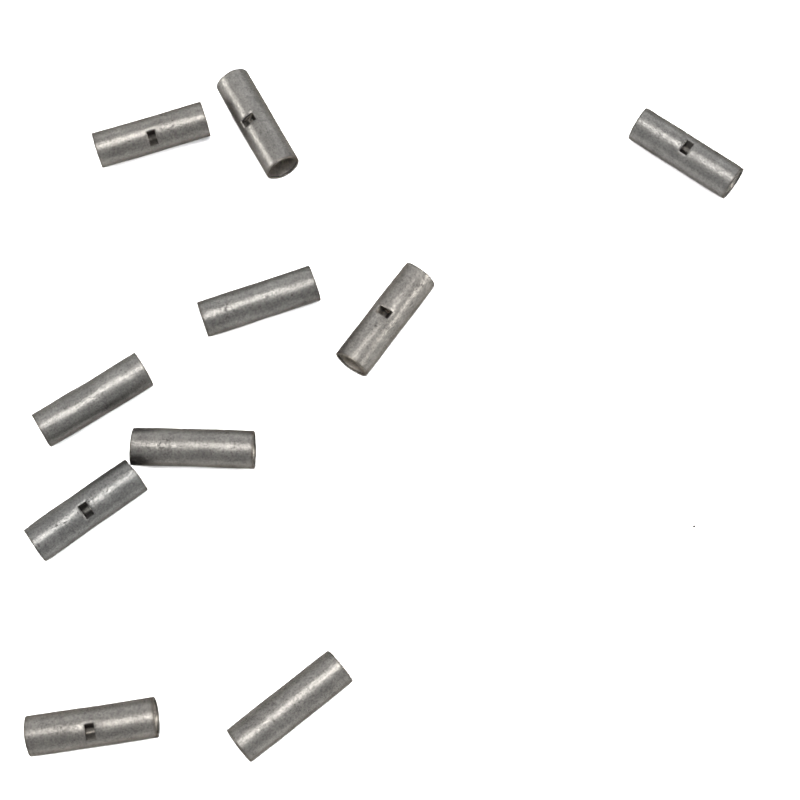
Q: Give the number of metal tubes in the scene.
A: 10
